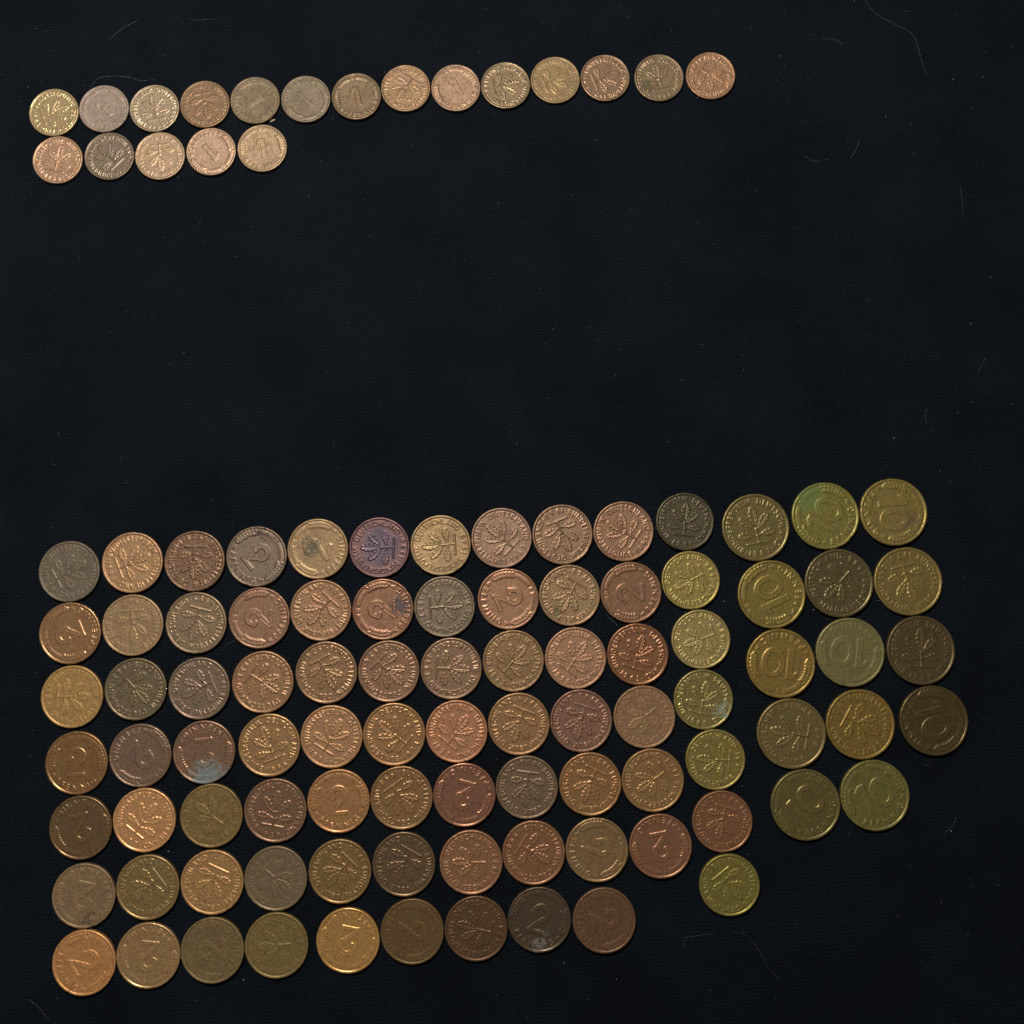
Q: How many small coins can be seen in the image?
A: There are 19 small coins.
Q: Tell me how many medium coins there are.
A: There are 76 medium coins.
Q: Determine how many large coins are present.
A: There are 14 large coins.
